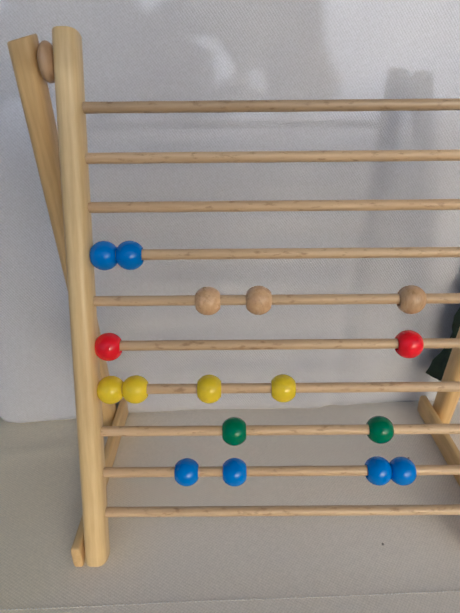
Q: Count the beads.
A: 17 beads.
